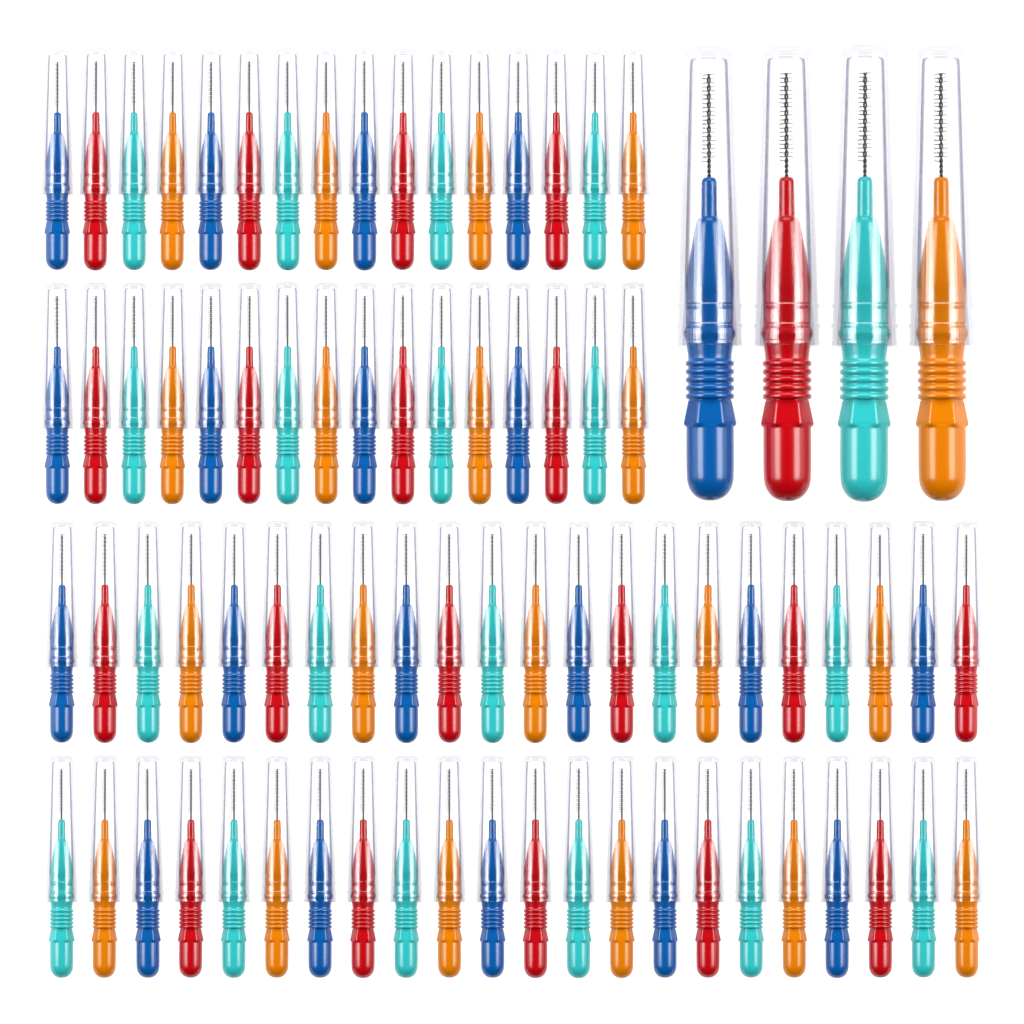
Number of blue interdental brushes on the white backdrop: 20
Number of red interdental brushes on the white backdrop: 20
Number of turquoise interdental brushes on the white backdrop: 20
